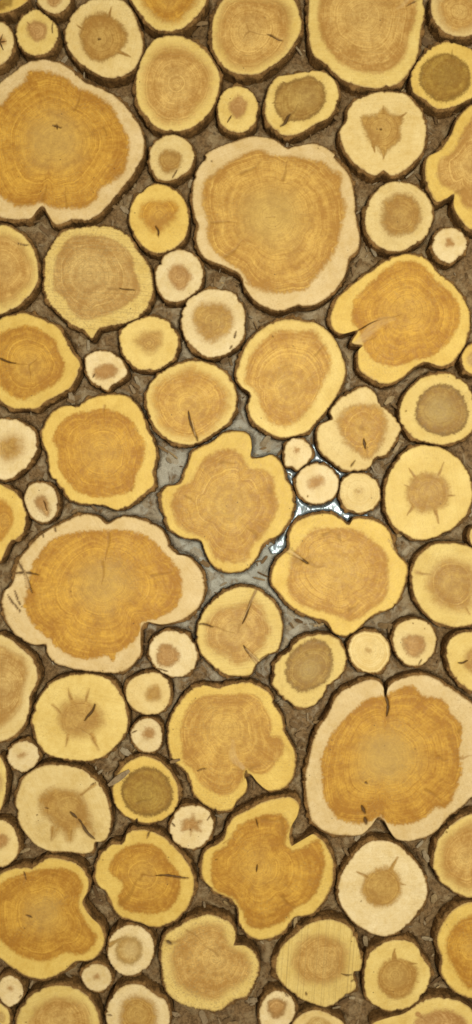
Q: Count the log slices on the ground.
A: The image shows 83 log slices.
